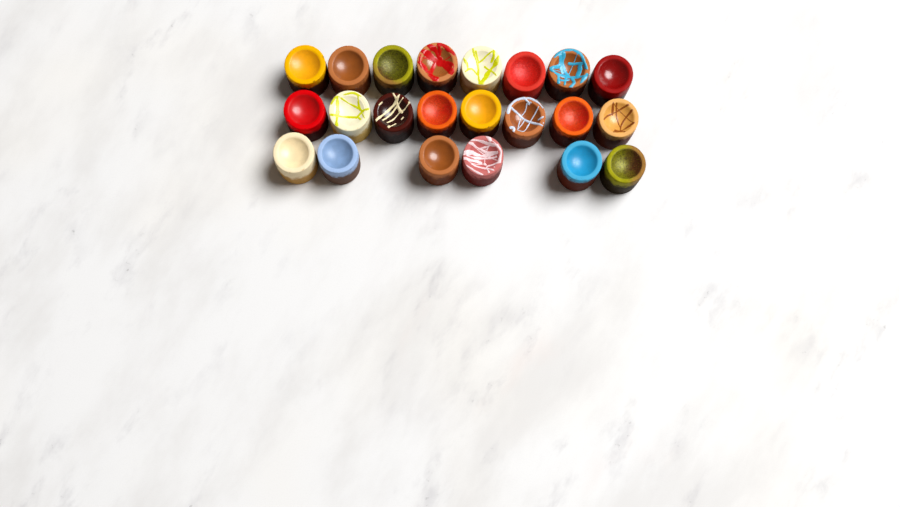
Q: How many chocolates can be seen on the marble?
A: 22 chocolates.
